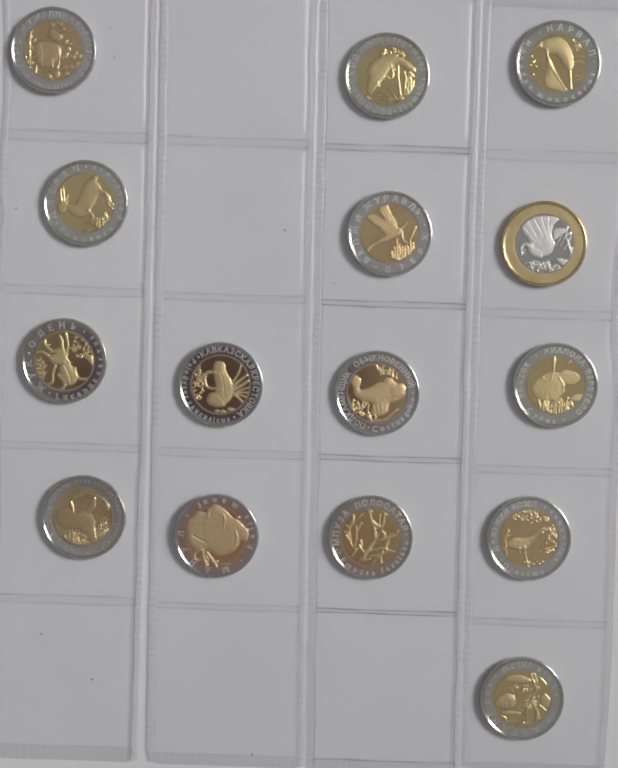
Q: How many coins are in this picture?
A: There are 15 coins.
